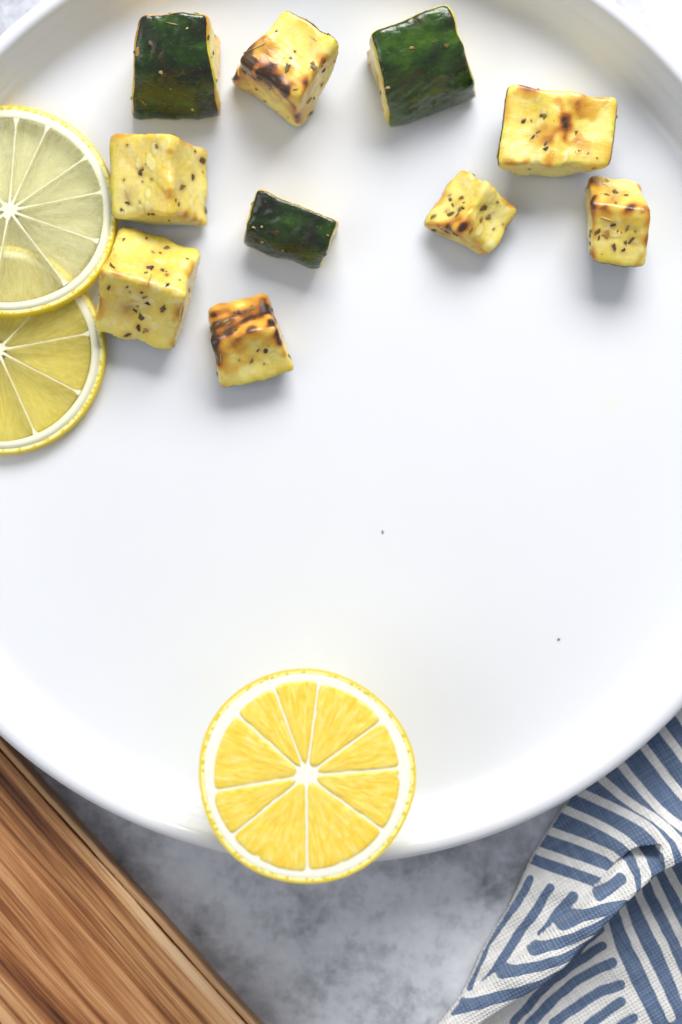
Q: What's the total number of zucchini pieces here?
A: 10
